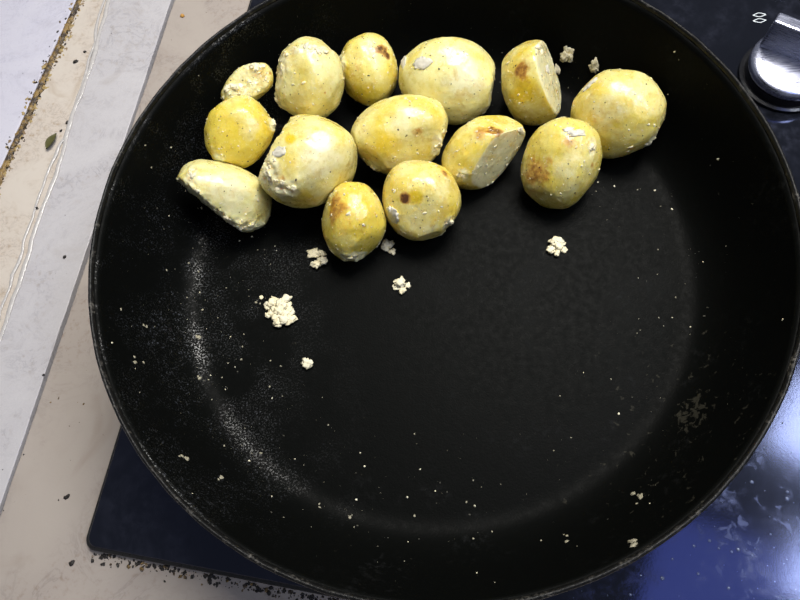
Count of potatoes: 14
